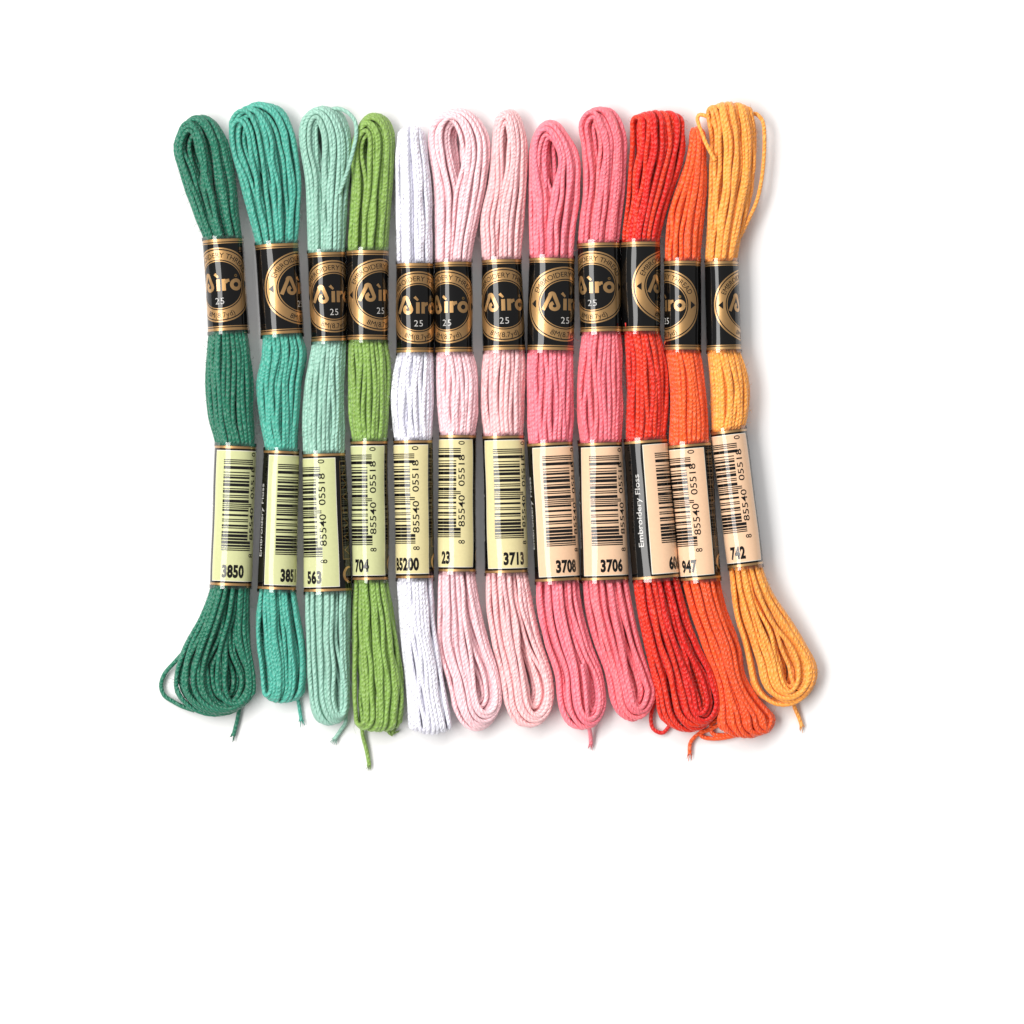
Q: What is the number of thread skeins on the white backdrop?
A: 12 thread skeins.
